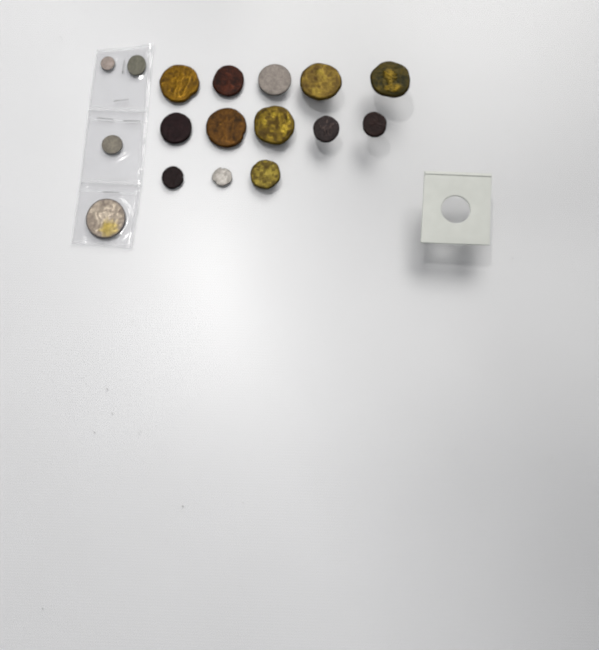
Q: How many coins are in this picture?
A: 17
